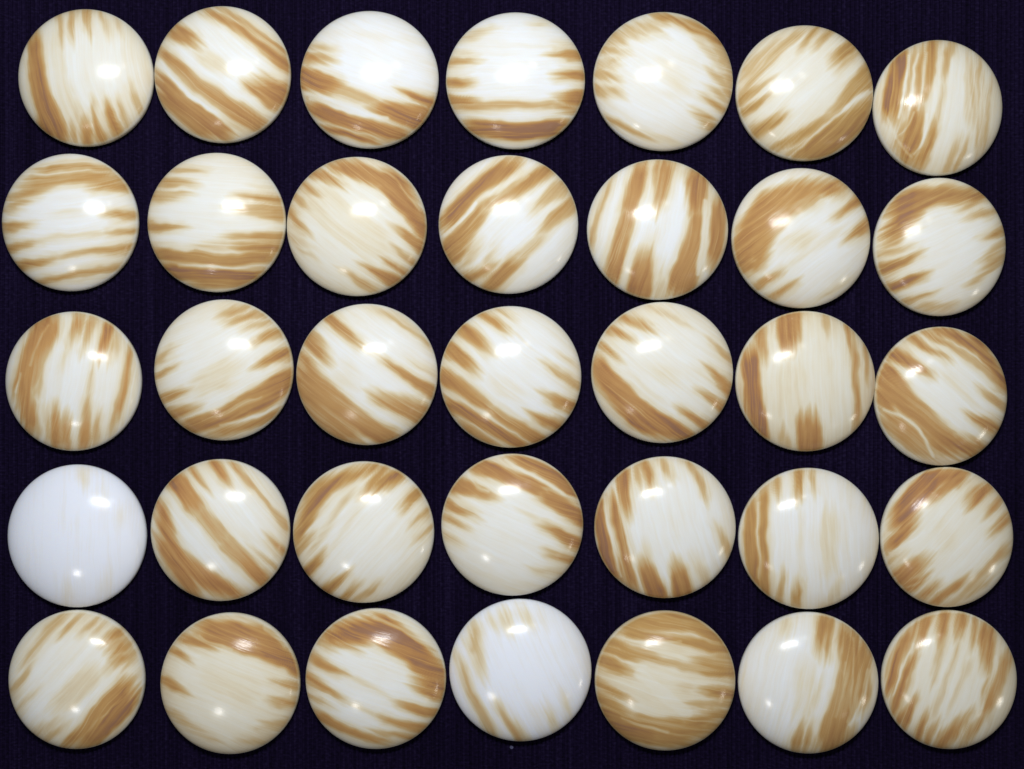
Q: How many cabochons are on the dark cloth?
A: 35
